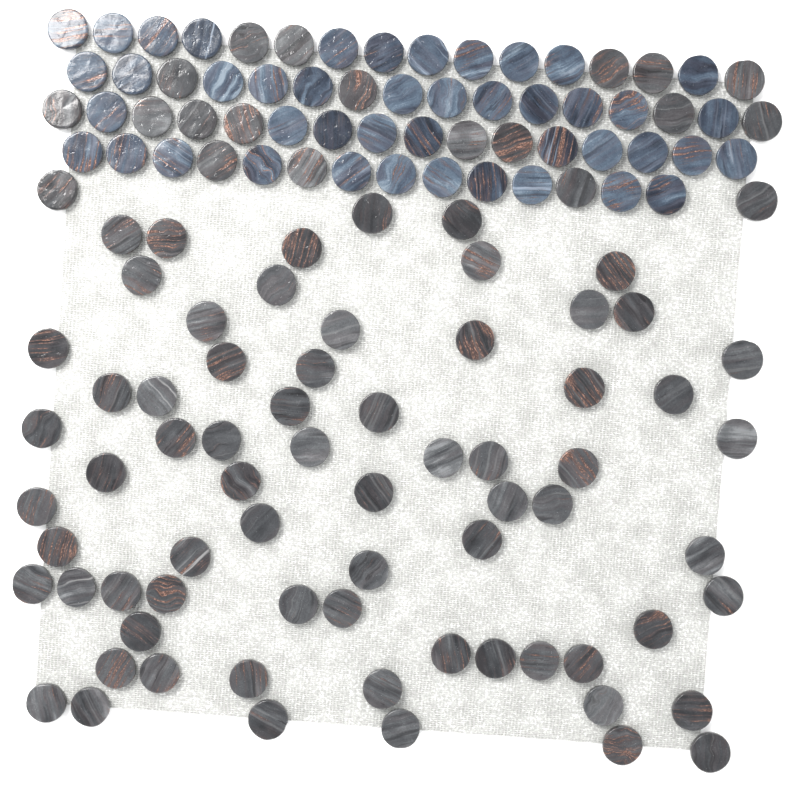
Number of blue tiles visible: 44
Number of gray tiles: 89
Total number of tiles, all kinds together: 133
